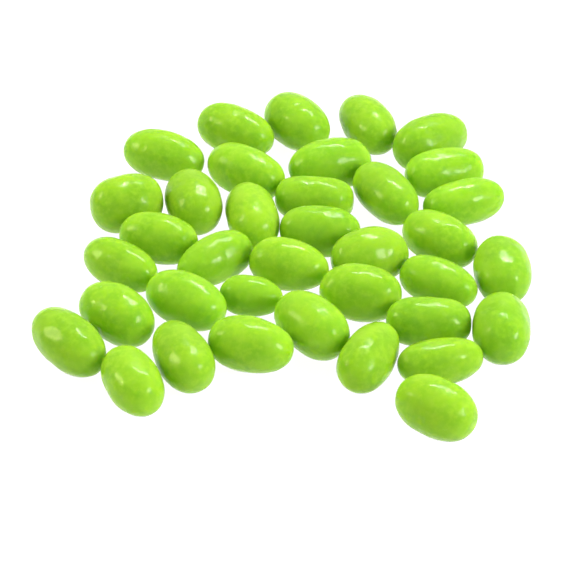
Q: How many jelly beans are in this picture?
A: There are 37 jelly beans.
